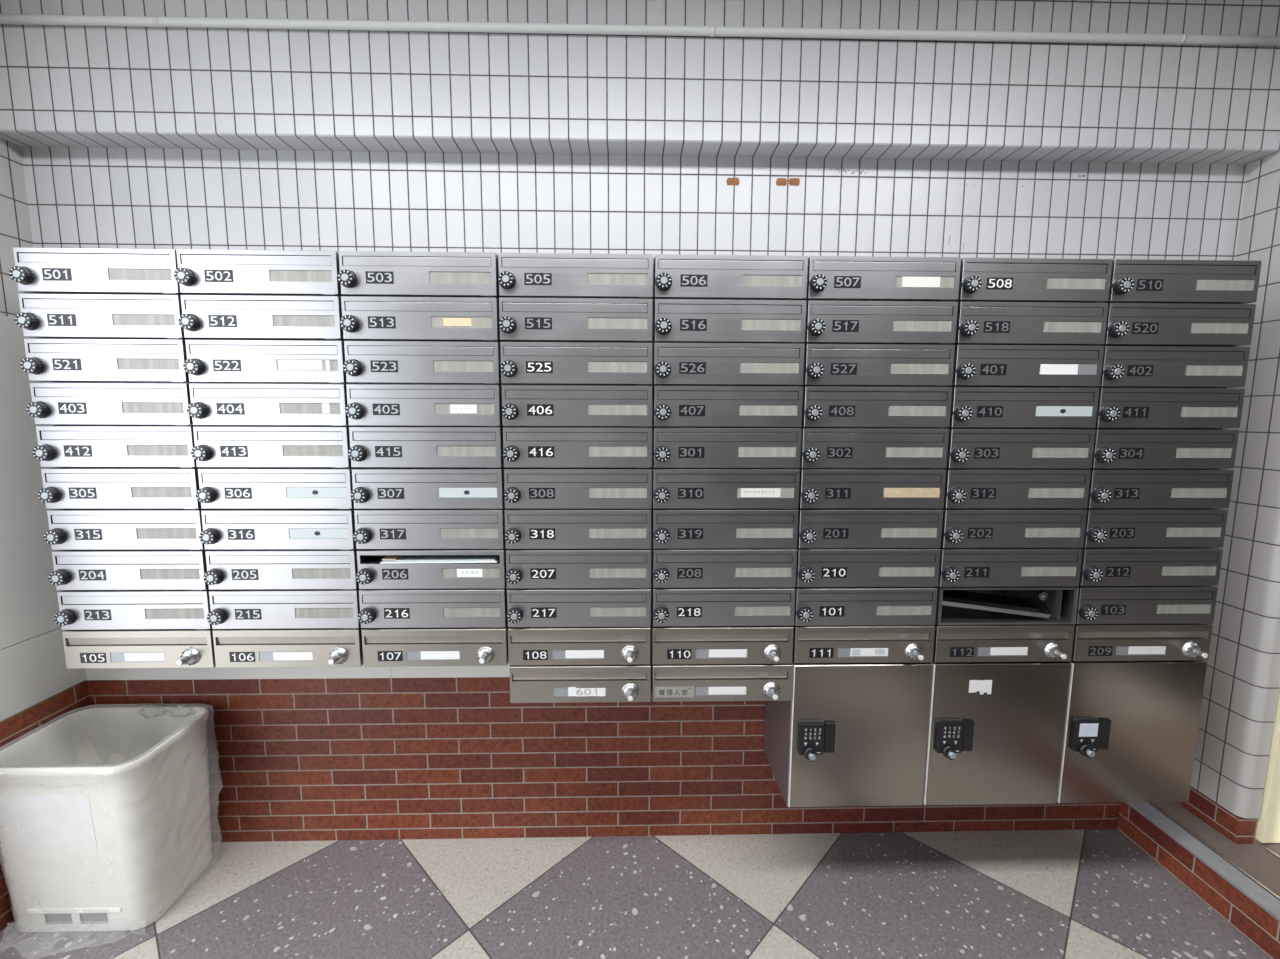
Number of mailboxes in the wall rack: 82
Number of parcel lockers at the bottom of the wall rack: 3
